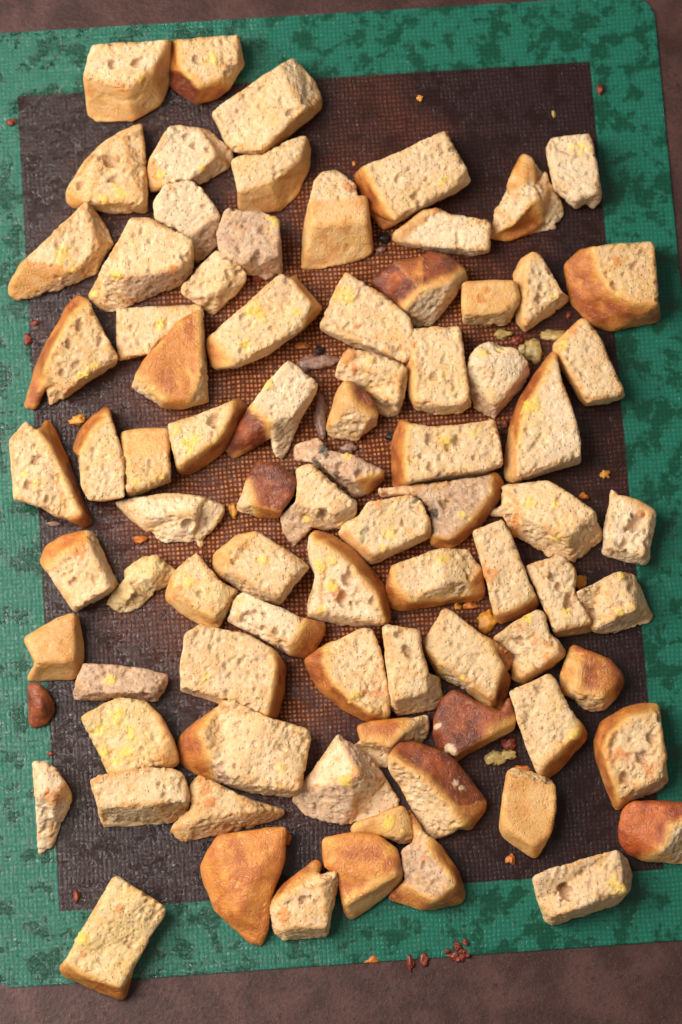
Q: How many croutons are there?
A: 84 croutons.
